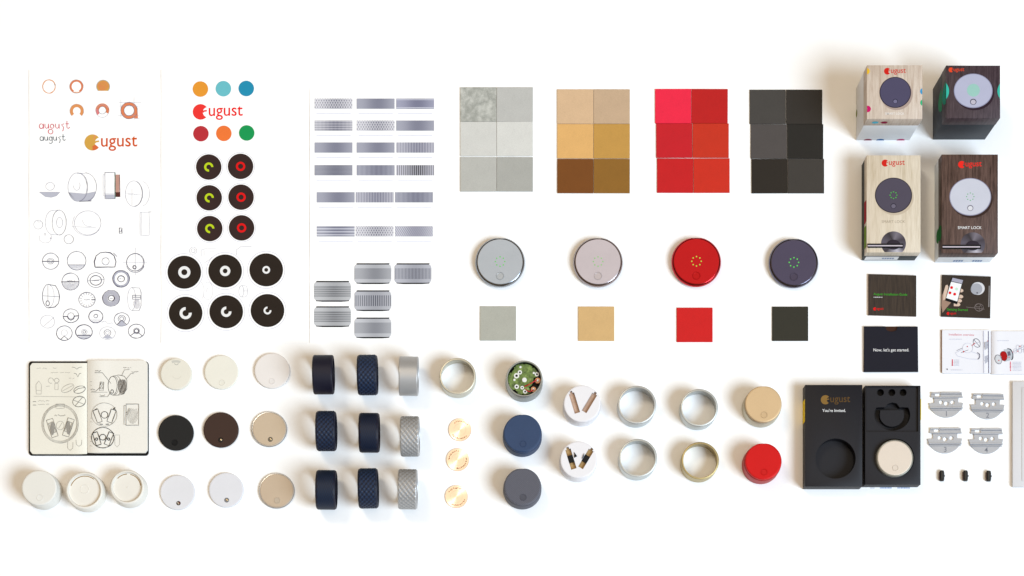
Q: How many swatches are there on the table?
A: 28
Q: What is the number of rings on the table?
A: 14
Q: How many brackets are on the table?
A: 4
